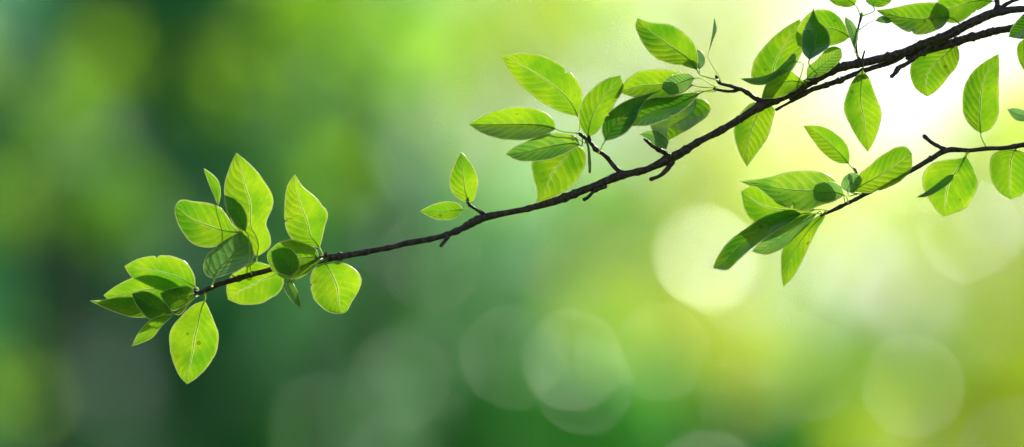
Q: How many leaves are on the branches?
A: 65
